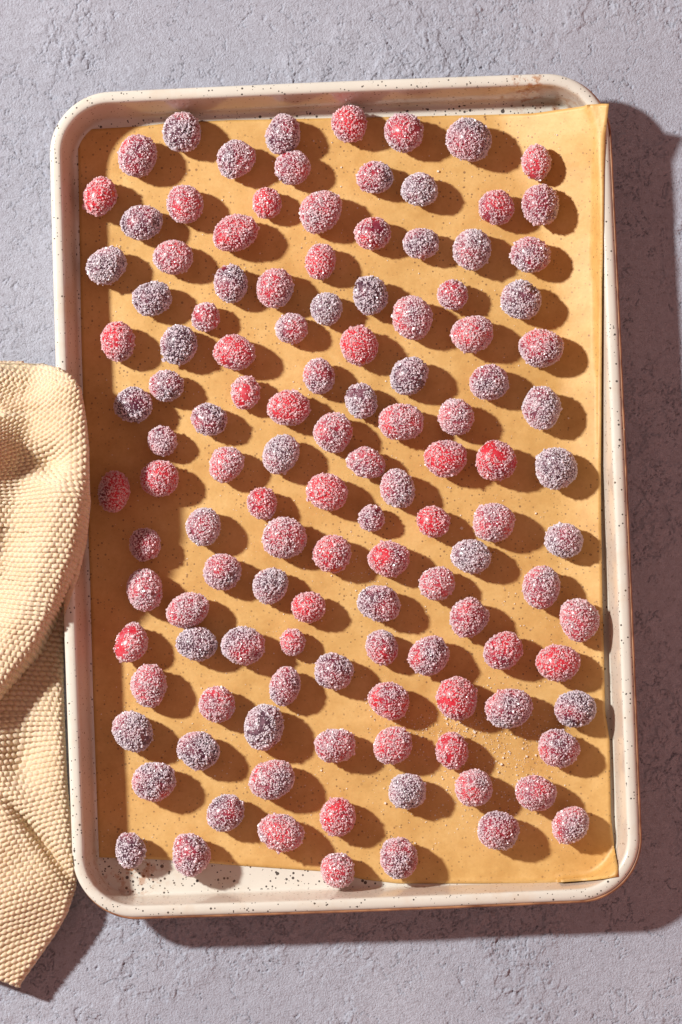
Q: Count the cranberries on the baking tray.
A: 124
